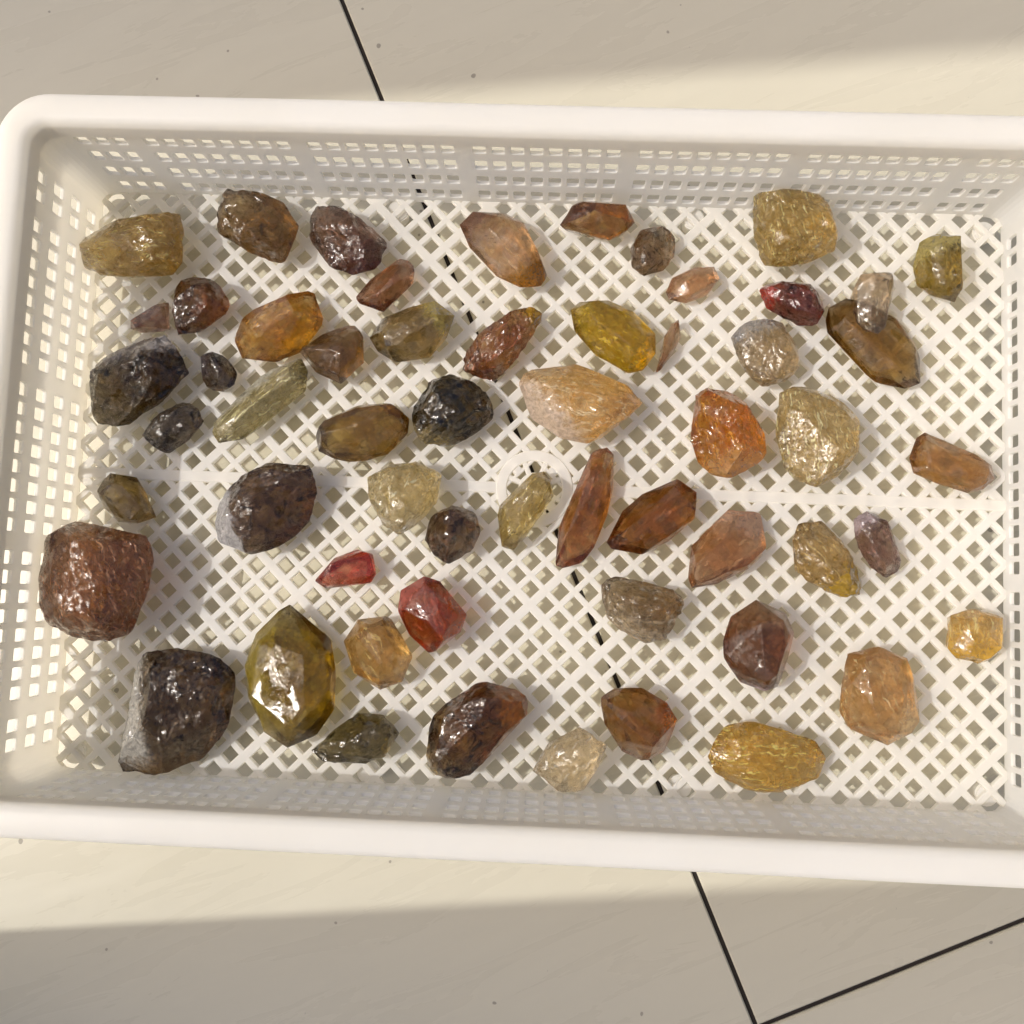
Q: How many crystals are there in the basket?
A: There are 57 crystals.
